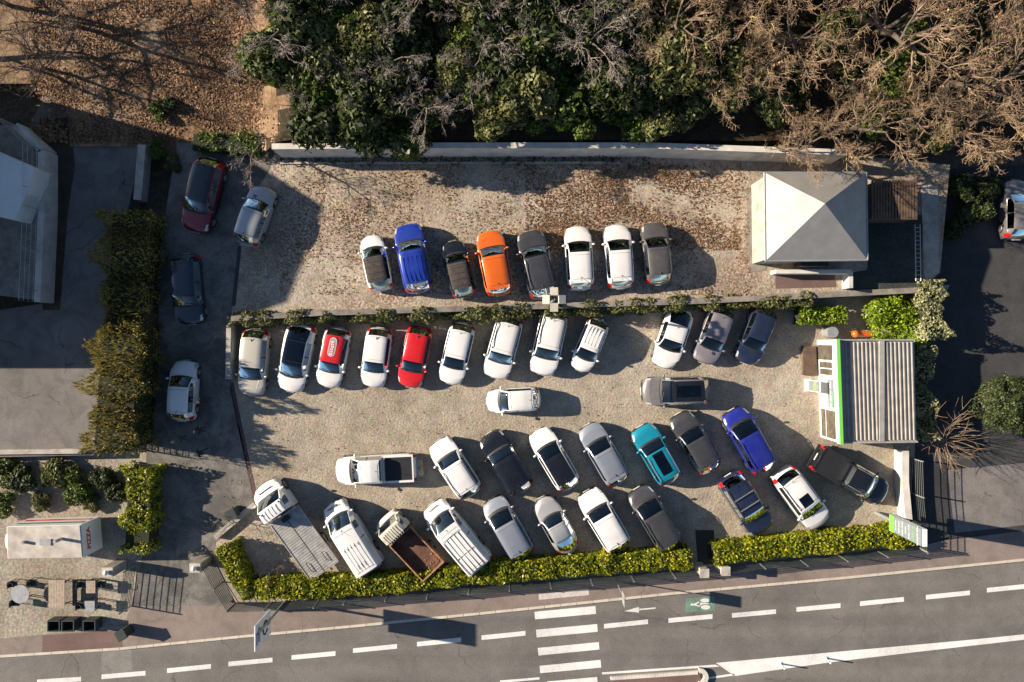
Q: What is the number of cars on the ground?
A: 40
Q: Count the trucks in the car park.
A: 4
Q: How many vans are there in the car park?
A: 2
